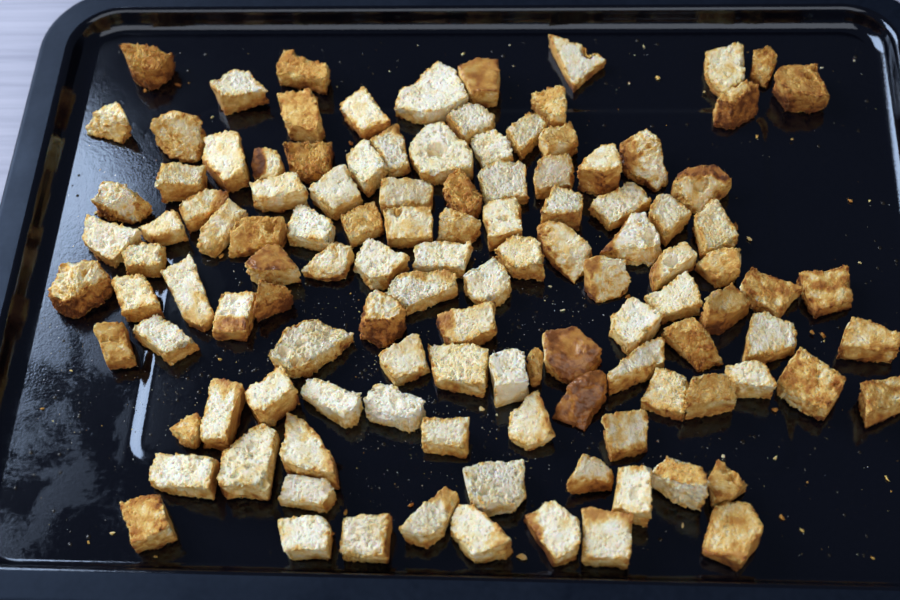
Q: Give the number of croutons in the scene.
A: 118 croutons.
